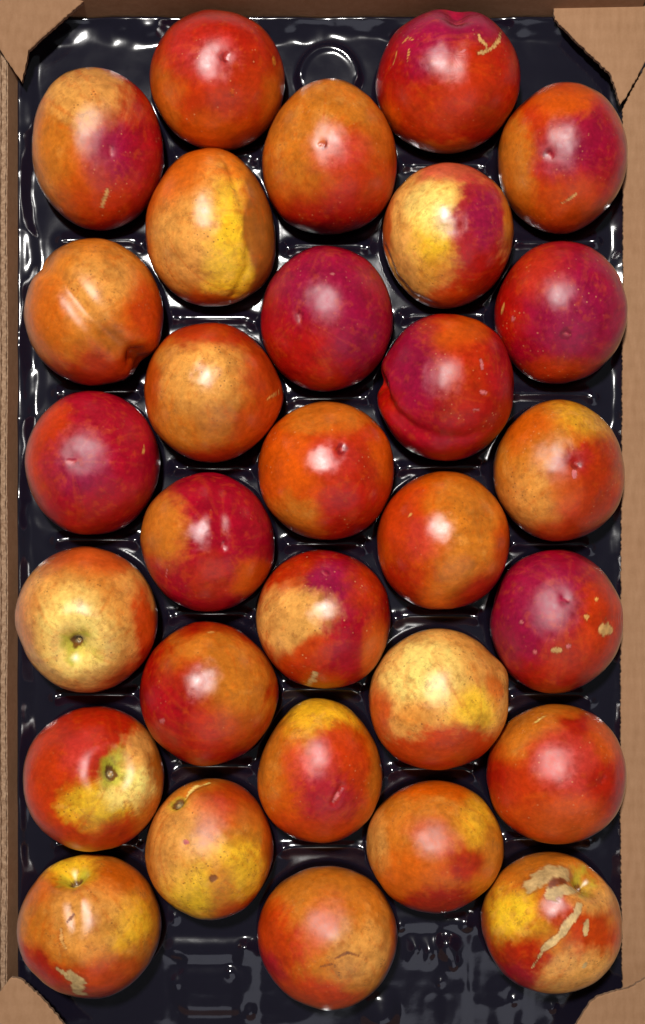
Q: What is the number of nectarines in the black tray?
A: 30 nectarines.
